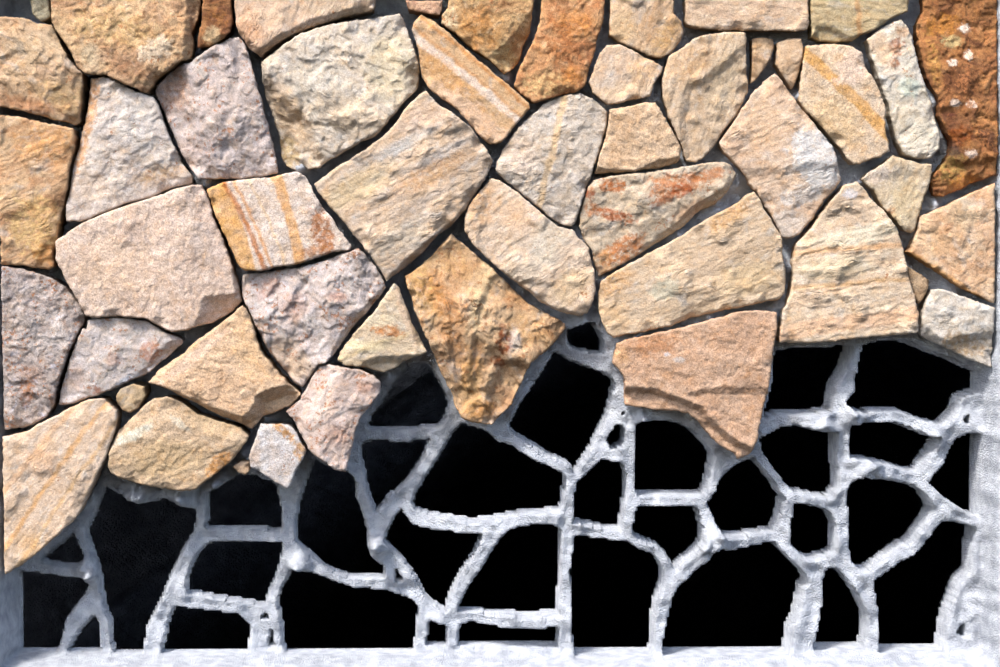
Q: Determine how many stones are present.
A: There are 50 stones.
